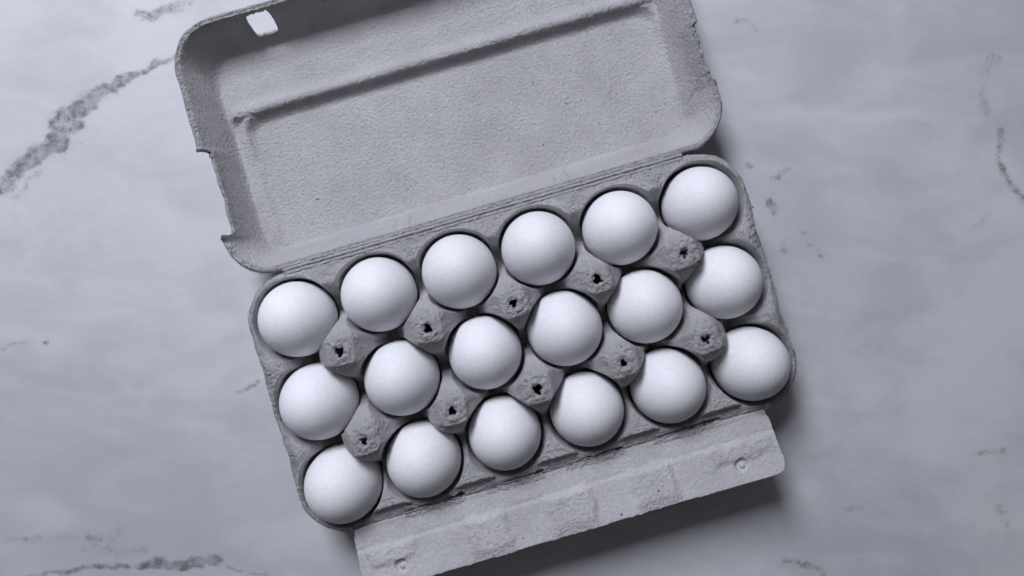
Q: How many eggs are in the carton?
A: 18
